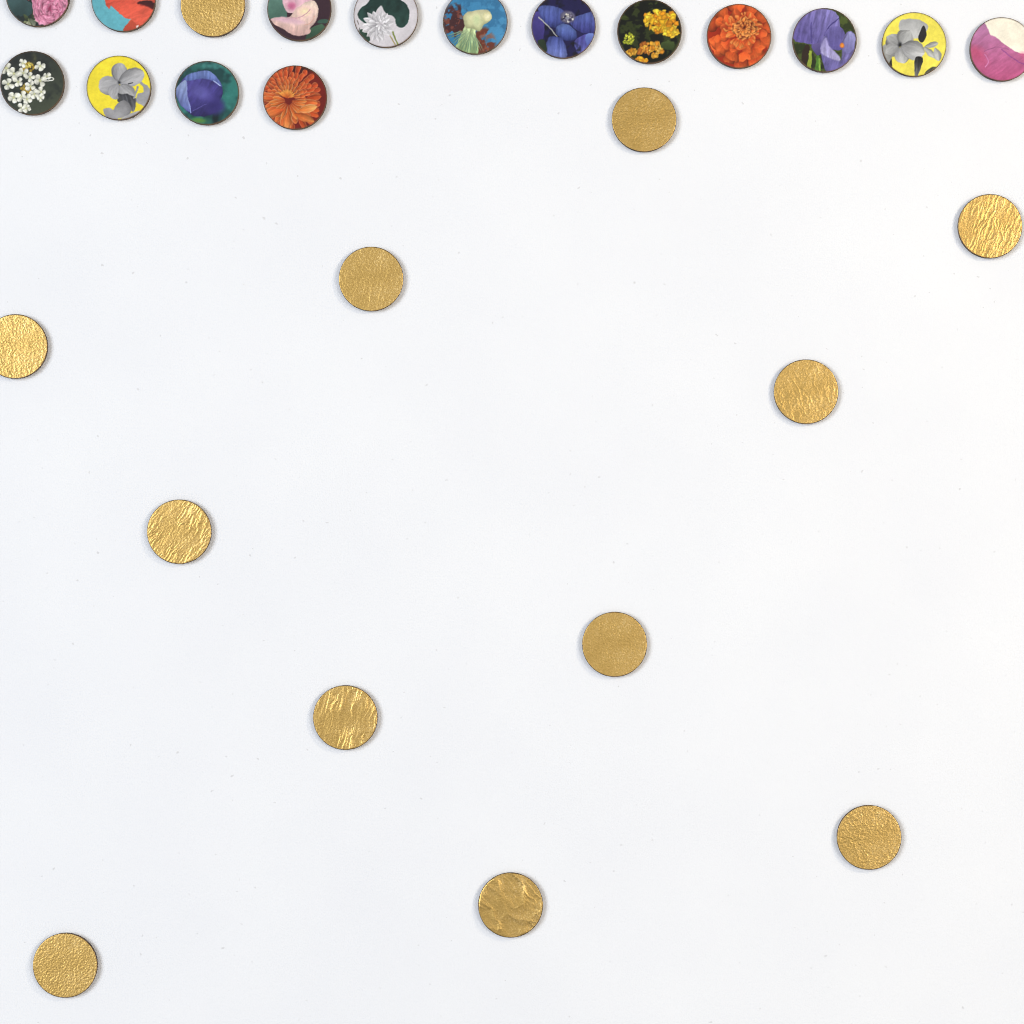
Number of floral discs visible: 15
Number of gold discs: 12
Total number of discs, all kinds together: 27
